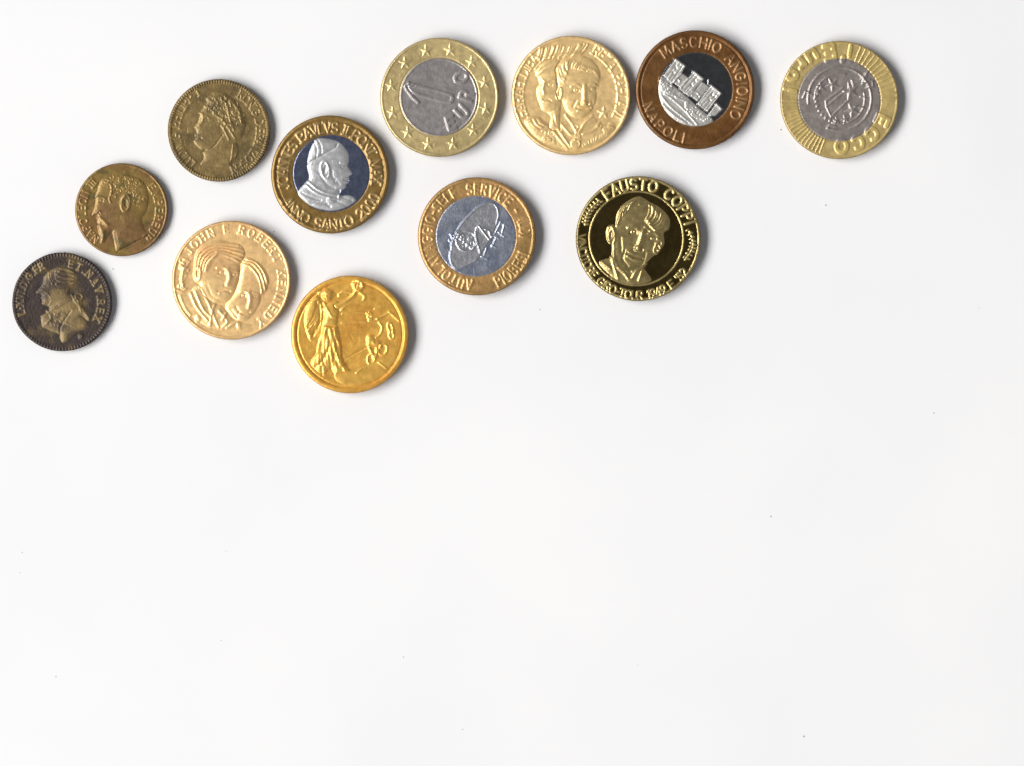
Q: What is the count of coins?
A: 12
